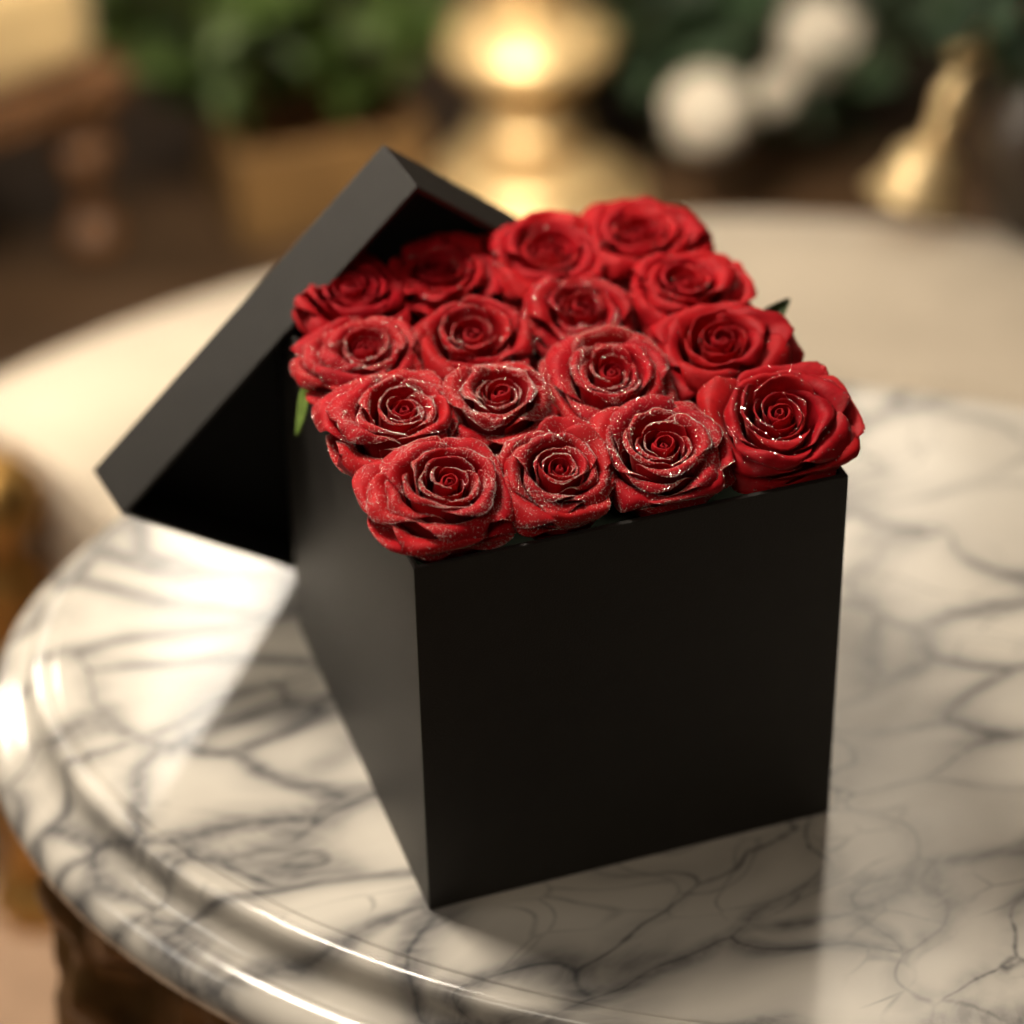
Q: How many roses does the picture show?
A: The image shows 16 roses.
